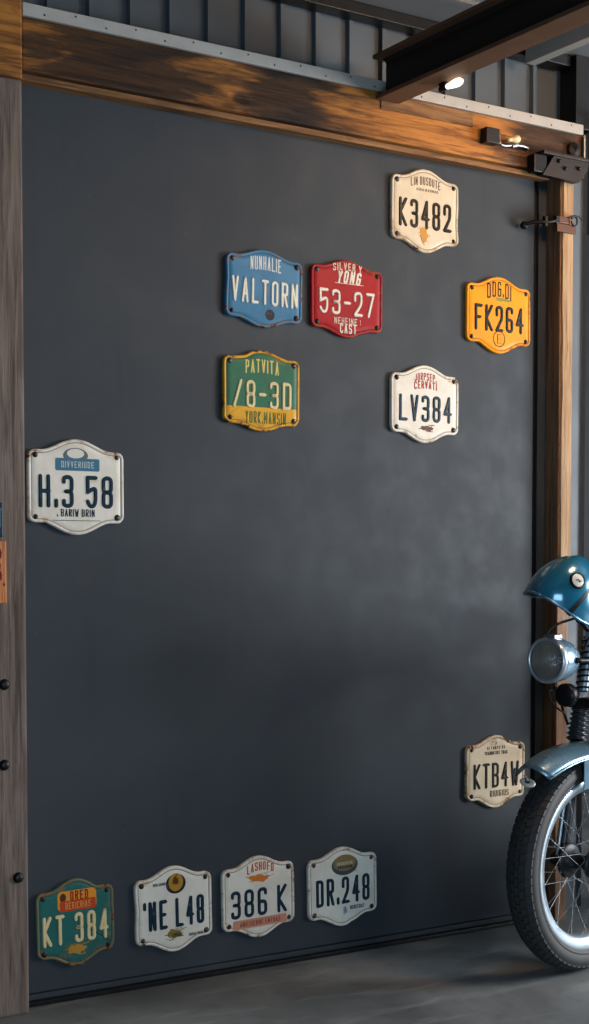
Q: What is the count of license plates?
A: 12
